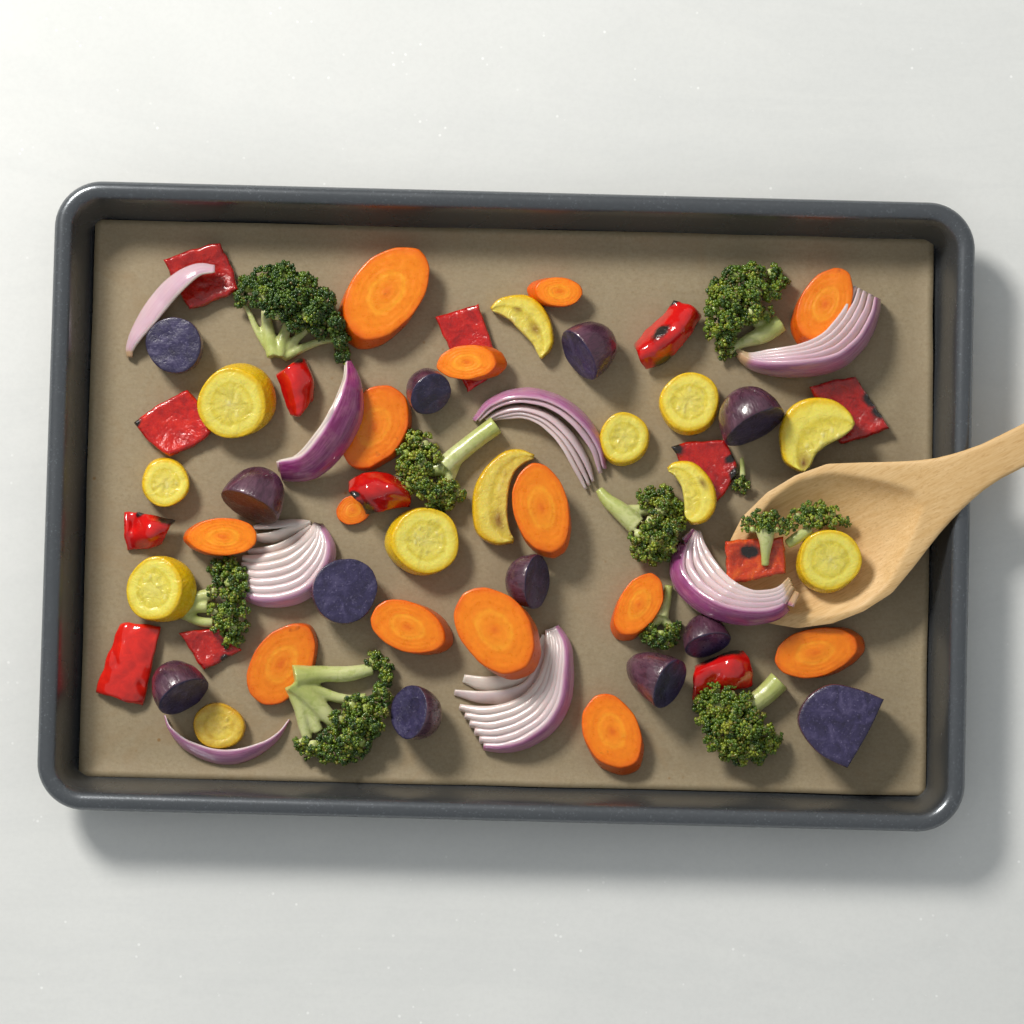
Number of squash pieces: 12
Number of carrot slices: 14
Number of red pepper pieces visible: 13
